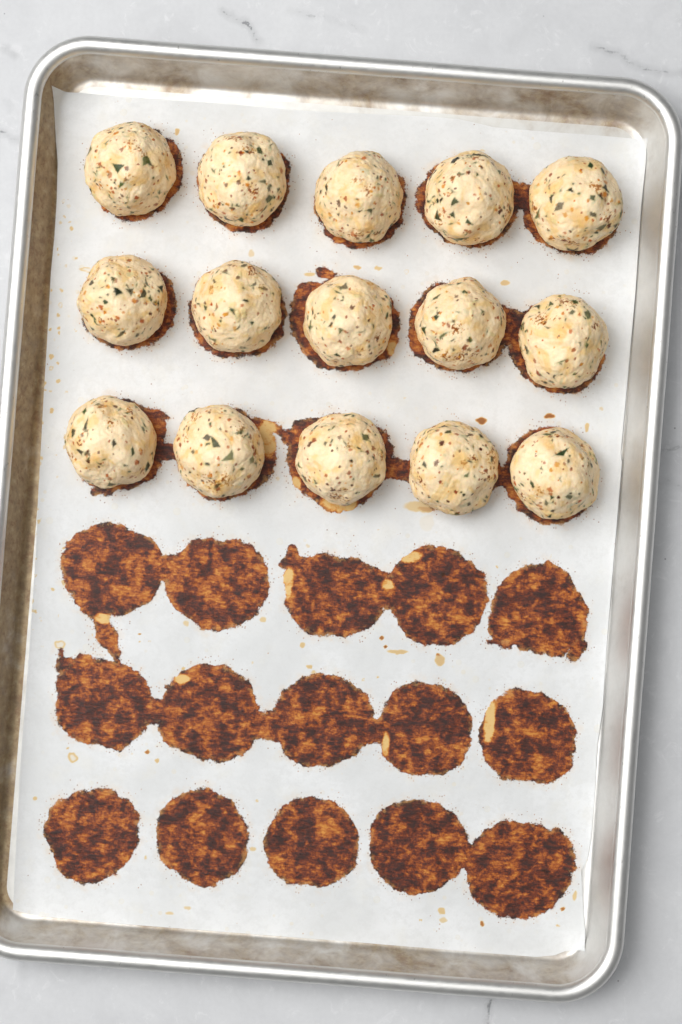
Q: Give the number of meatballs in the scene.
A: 15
